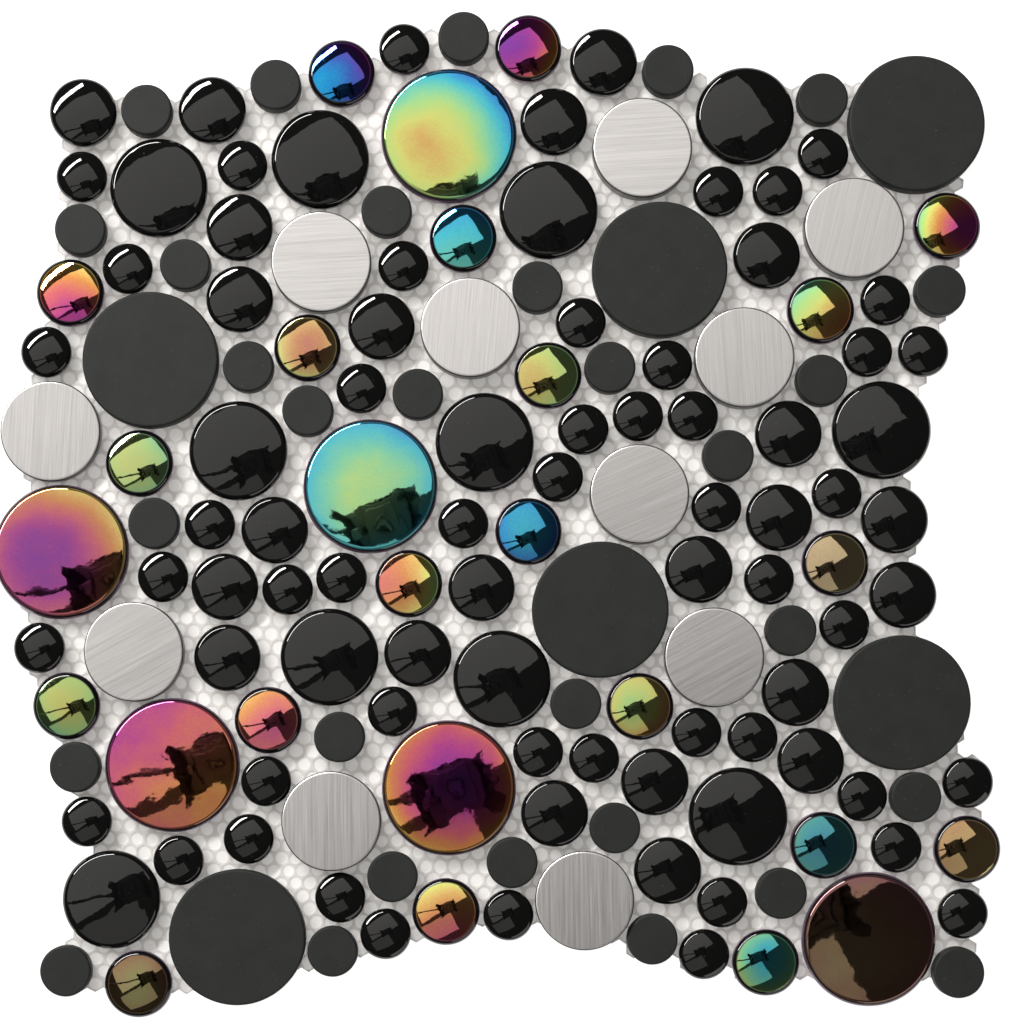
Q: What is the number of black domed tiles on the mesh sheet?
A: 81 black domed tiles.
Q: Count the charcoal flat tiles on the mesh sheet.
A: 36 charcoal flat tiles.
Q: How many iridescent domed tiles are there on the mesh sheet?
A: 26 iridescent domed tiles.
